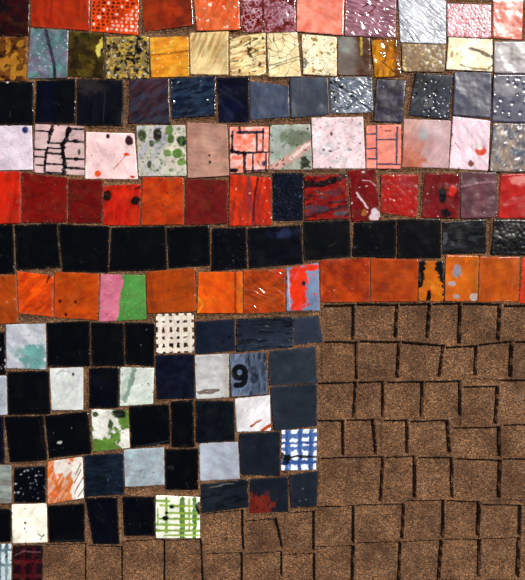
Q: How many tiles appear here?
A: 137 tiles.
